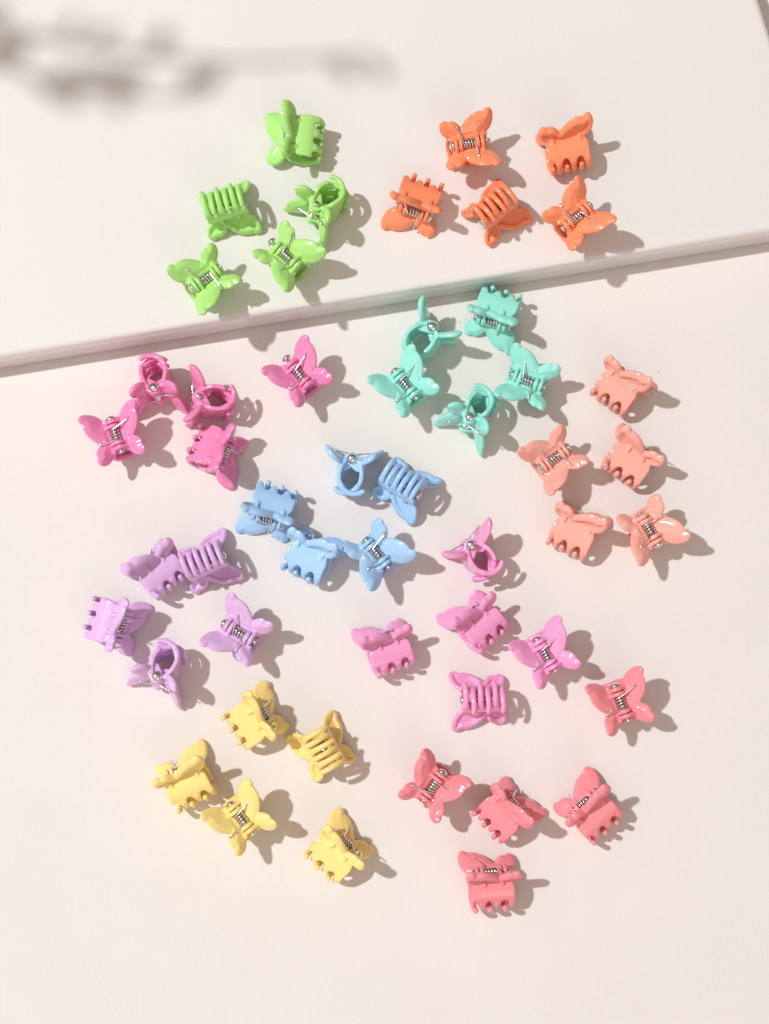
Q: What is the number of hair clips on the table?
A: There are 50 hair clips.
